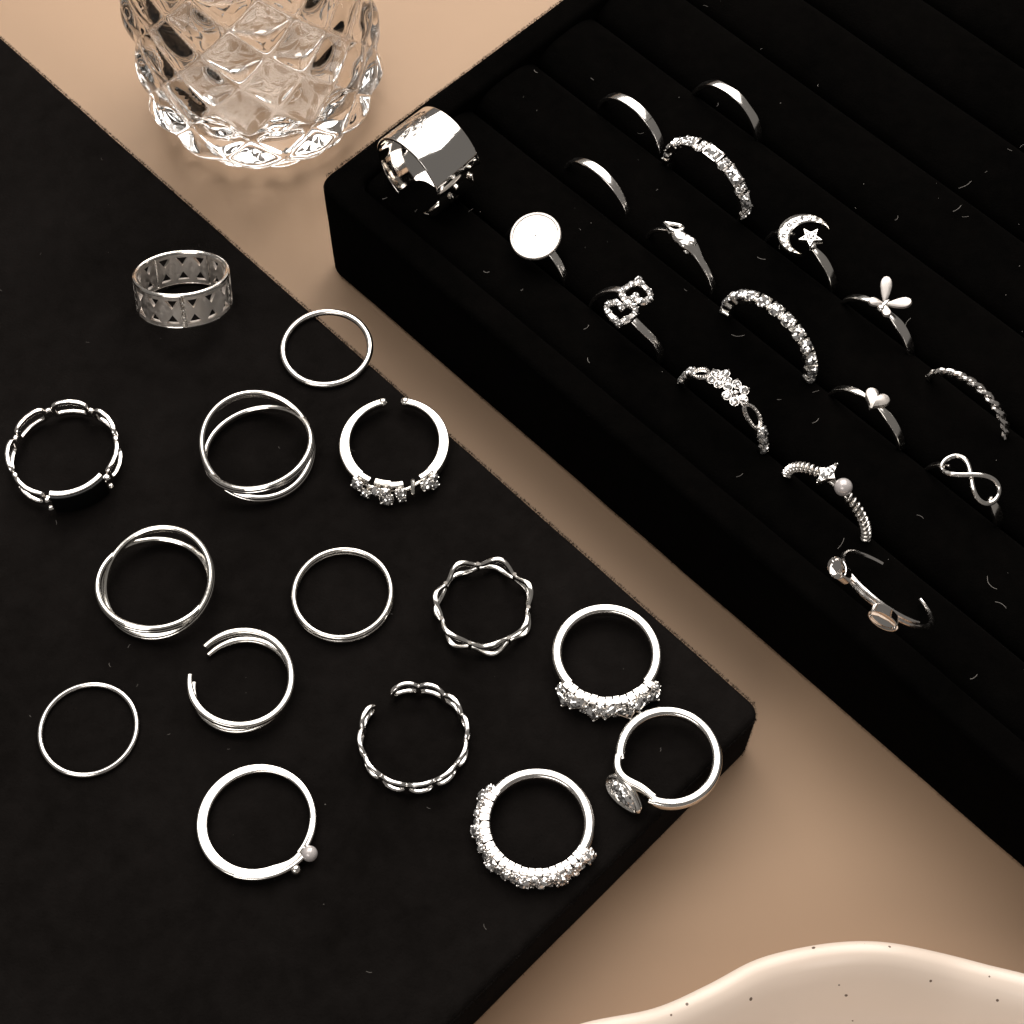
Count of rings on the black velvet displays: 32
